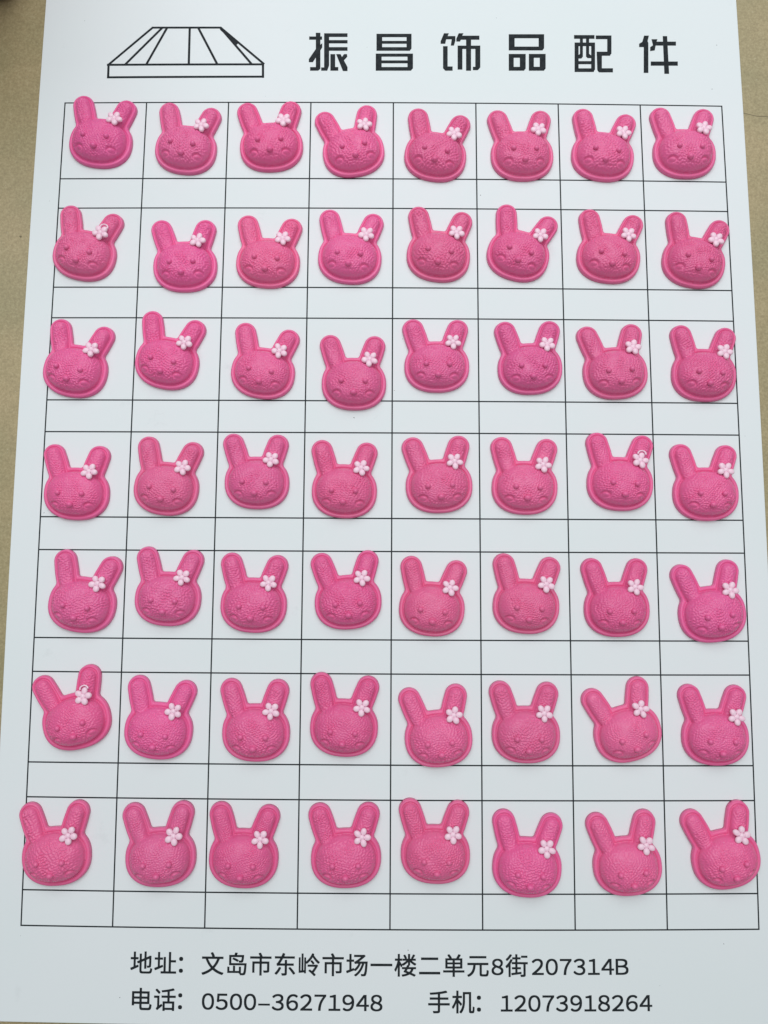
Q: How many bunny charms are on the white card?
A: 56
